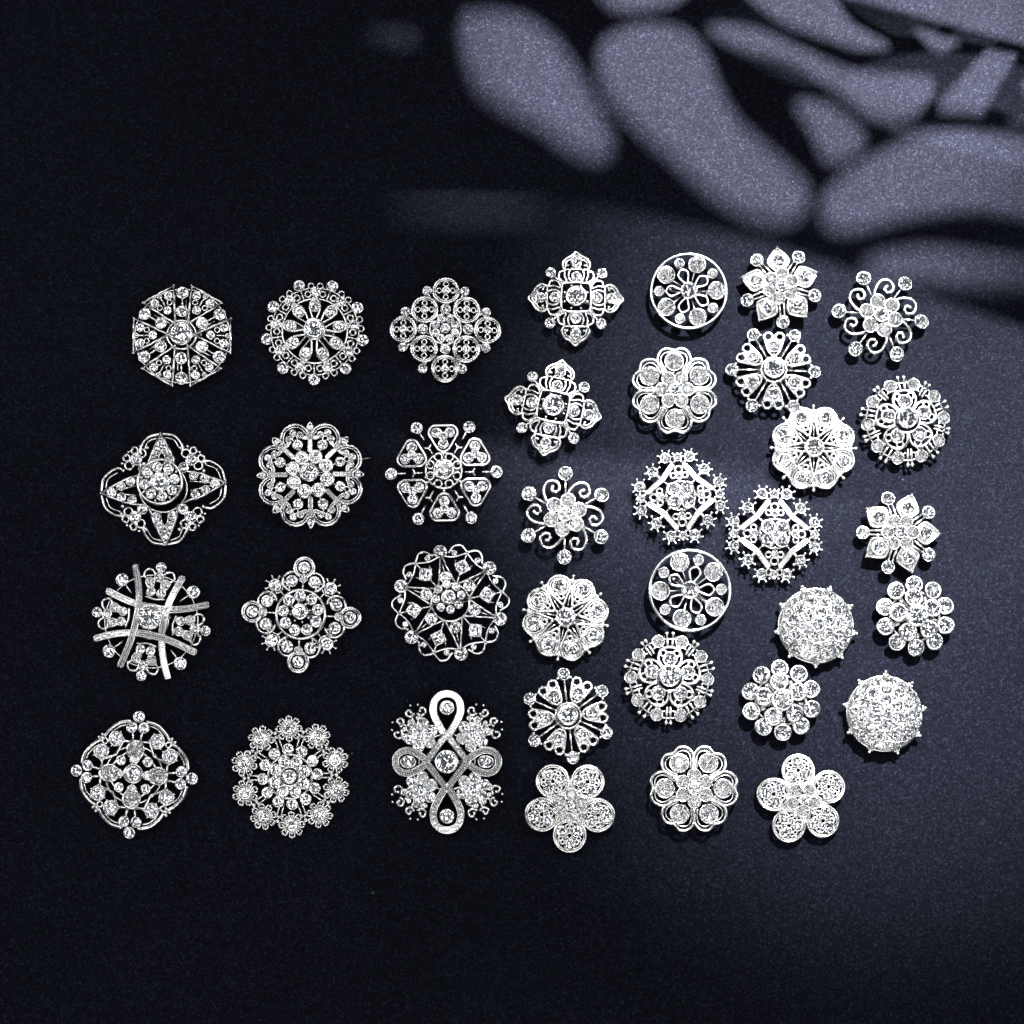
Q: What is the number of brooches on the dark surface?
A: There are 36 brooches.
